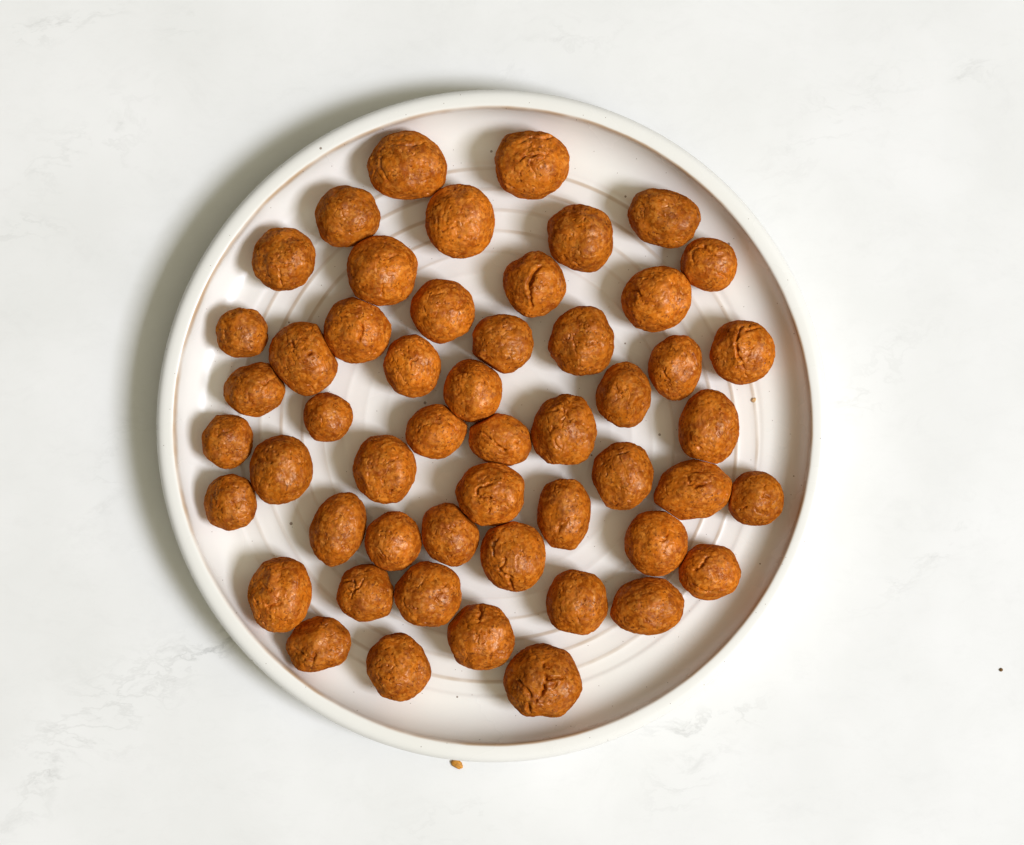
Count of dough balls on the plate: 52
